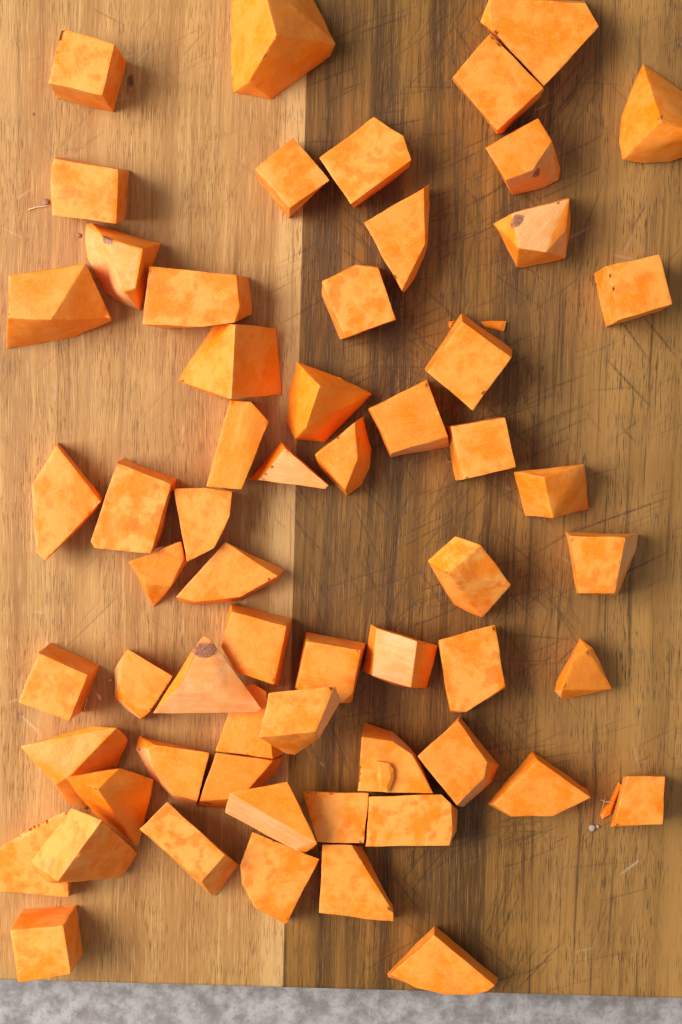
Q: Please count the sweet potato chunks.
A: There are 60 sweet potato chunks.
